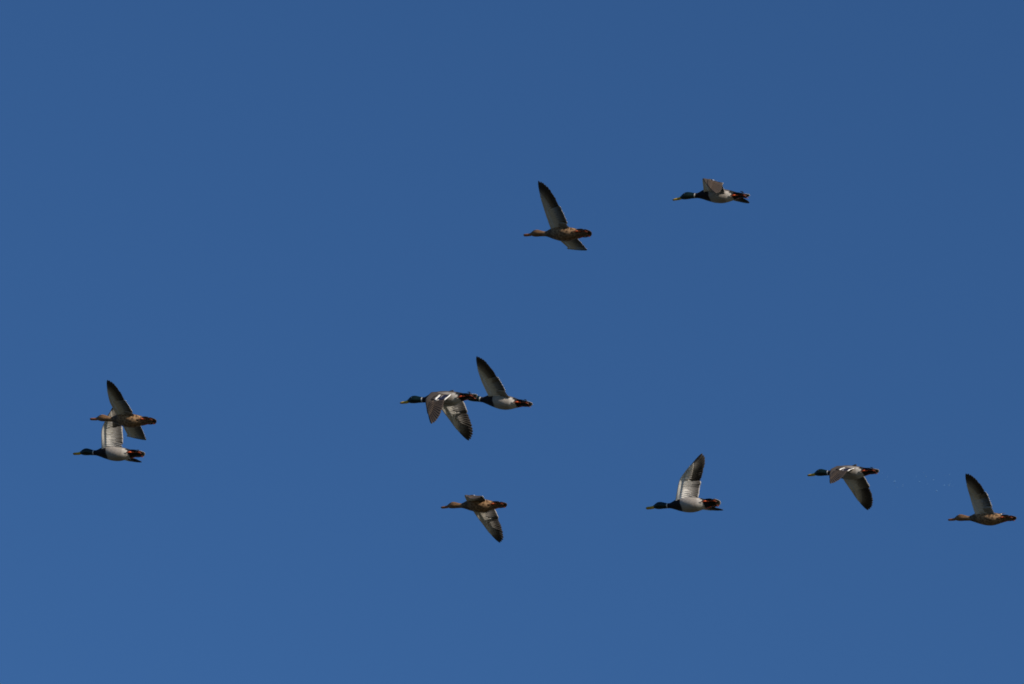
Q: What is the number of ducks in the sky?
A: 10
